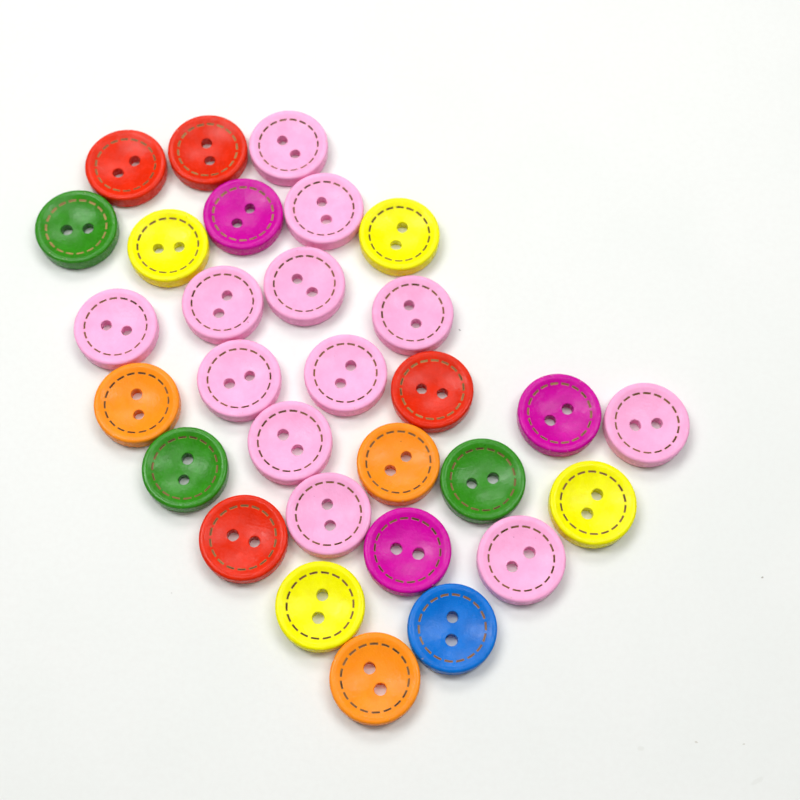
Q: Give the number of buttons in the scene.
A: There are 30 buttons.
